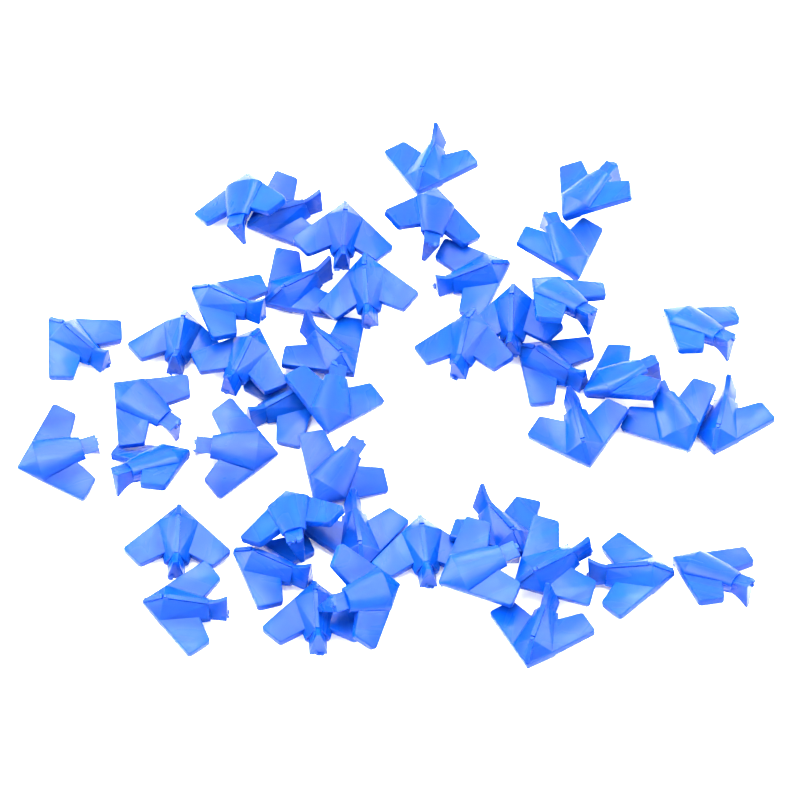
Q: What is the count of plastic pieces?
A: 45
